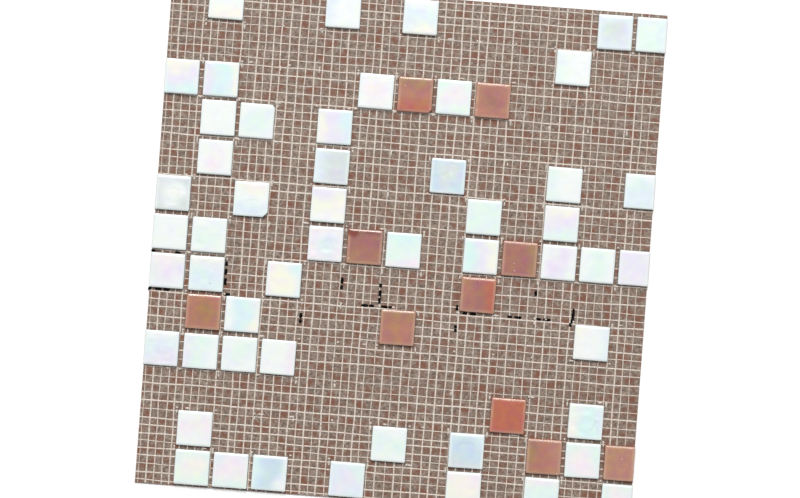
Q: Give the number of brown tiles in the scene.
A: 10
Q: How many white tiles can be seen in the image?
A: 52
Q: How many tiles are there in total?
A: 62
